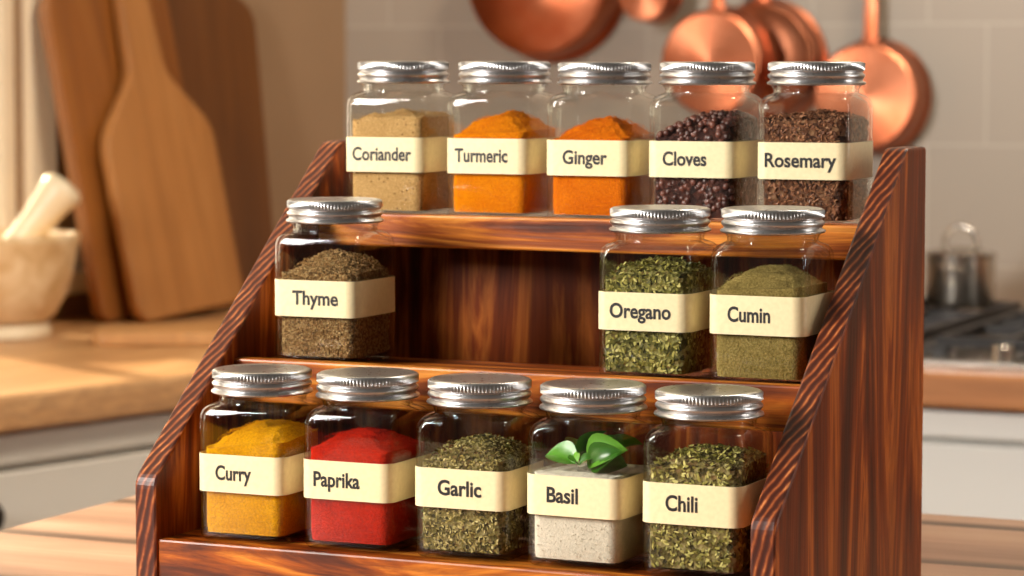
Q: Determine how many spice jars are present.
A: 13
